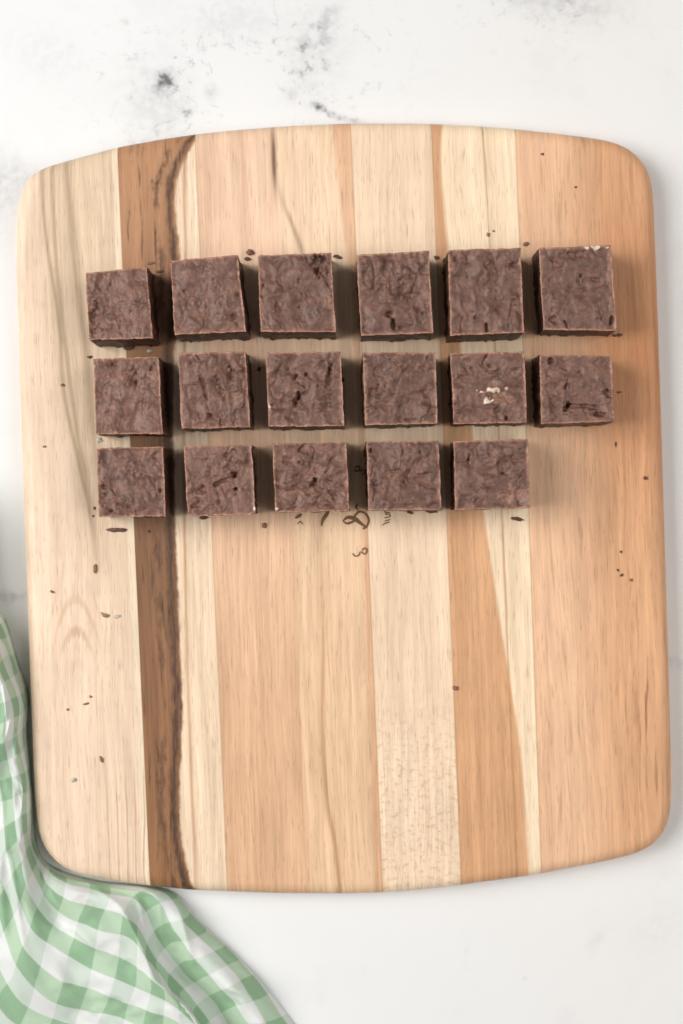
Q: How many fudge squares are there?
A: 17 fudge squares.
